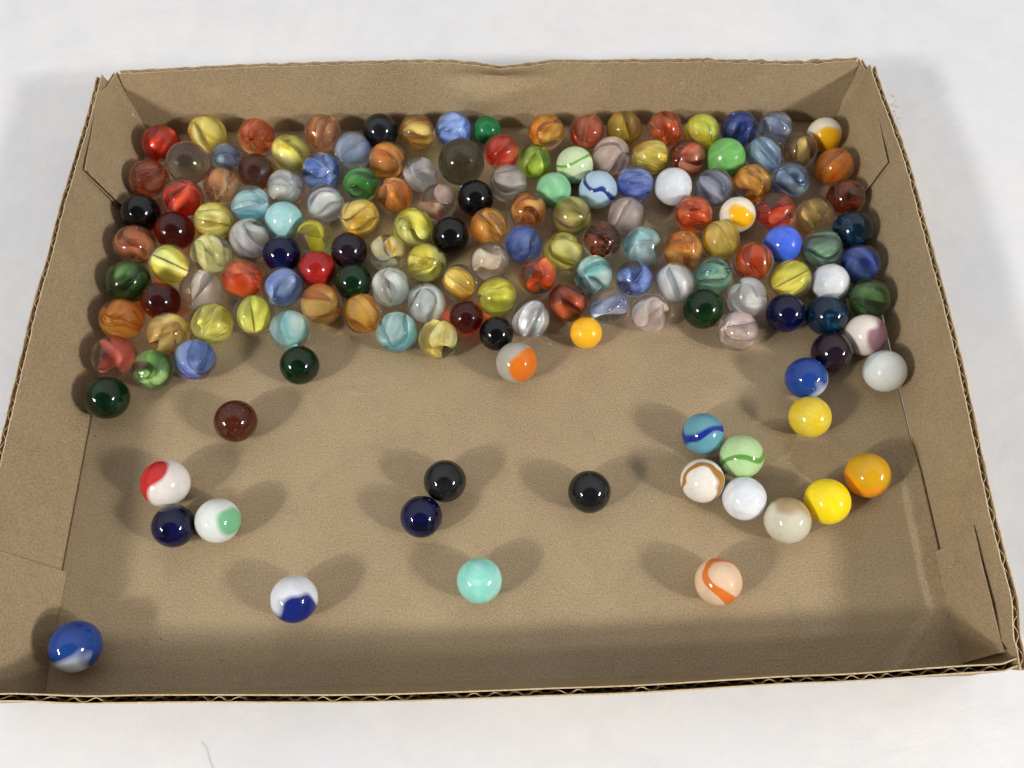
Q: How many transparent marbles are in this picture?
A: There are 108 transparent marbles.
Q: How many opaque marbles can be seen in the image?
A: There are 51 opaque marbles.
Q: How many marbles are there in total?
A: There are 159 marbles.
